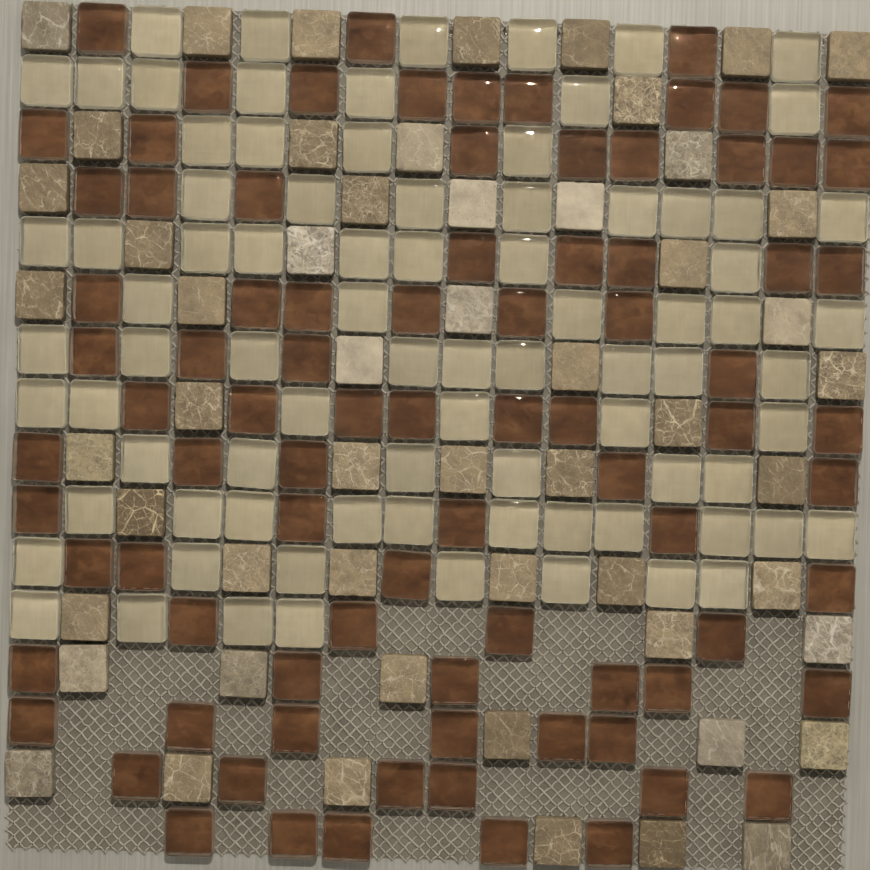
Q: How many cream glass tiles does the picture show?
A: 82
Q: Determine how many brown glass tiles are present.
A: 85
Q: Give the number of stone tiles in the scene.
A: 55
